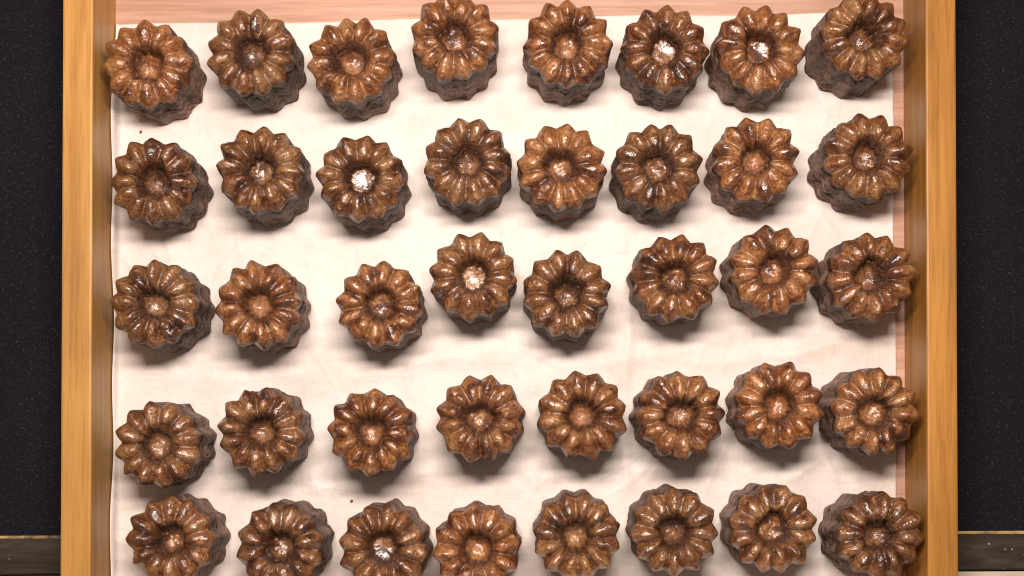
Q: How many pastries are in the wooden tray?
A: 40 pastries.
